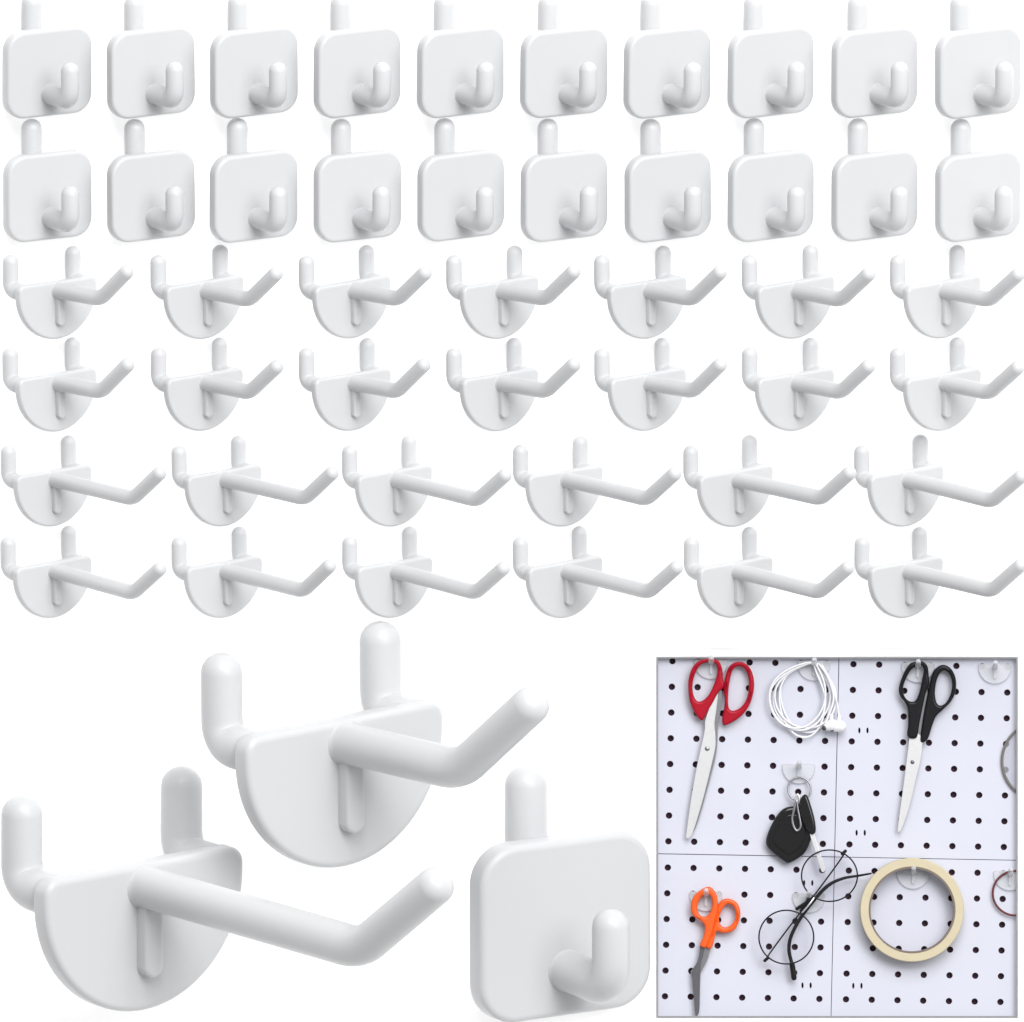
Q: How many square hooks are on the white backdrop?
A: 21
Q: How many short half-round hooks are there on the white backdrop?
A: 15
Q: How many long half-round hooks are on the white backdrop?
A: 13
